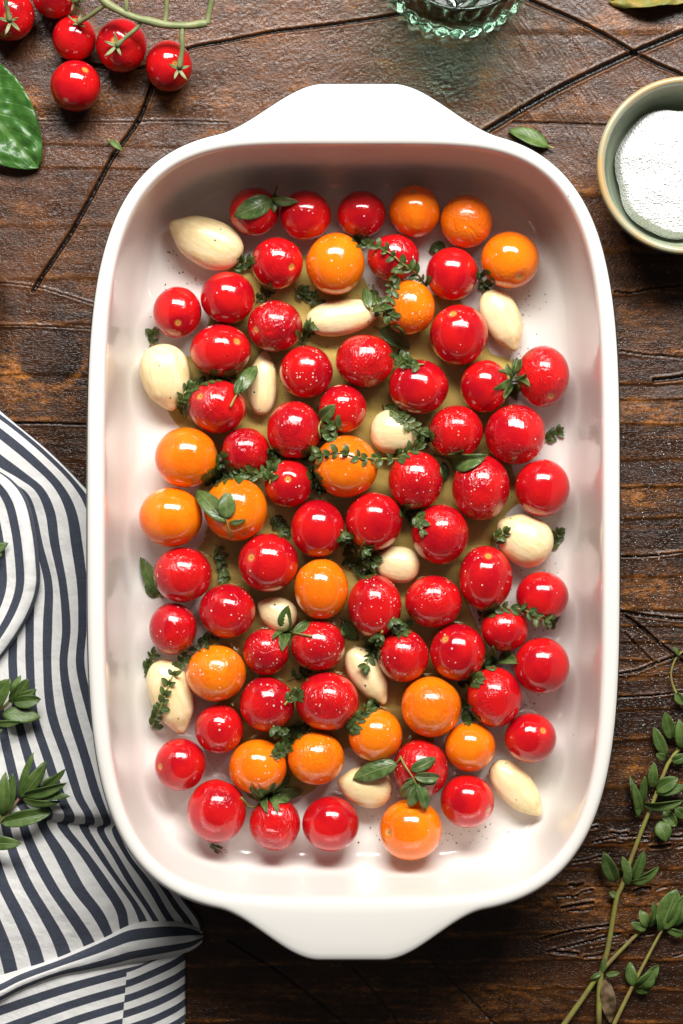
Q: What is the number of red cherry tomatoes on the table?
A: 60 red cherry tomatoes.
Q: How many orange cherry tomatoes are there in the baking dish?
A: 17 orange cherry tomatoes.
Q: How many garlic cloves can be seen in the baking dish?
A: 13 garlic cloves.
